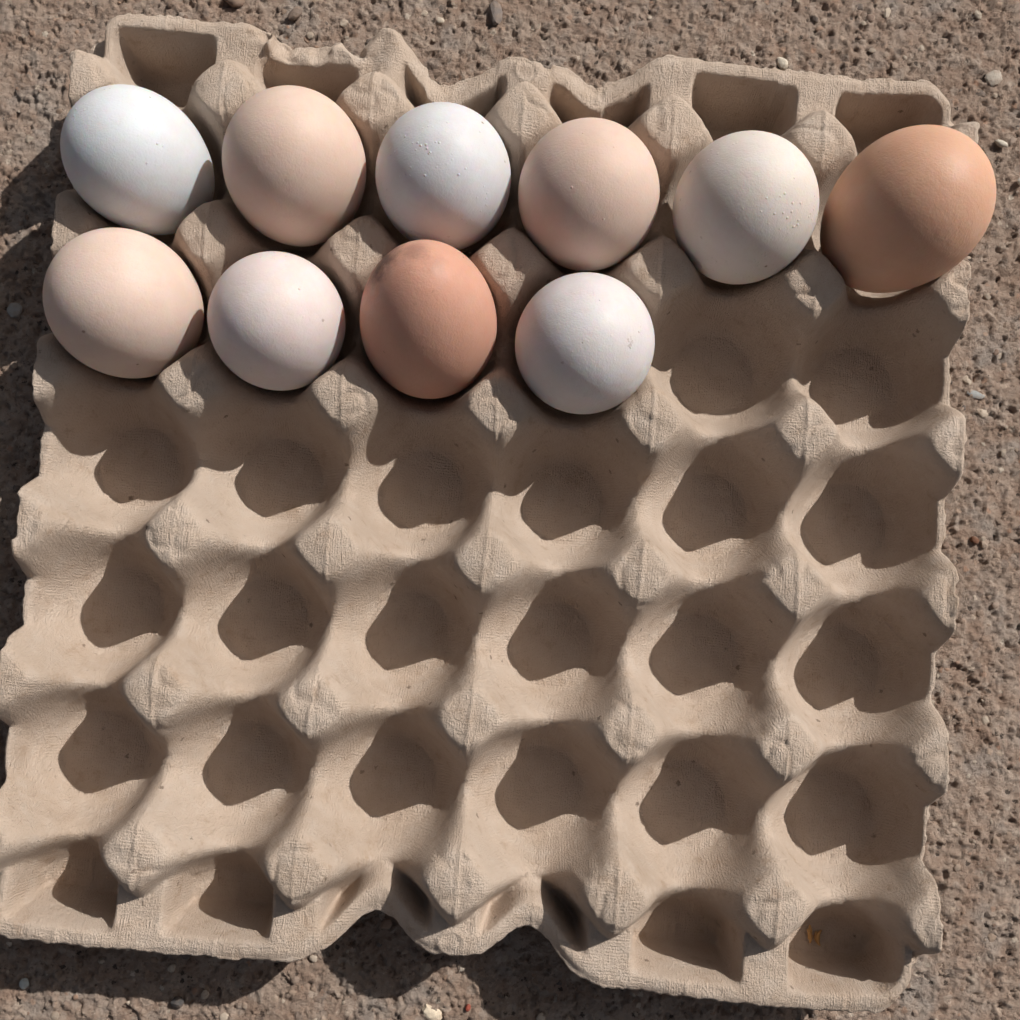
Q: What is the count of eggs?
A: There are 10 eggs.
